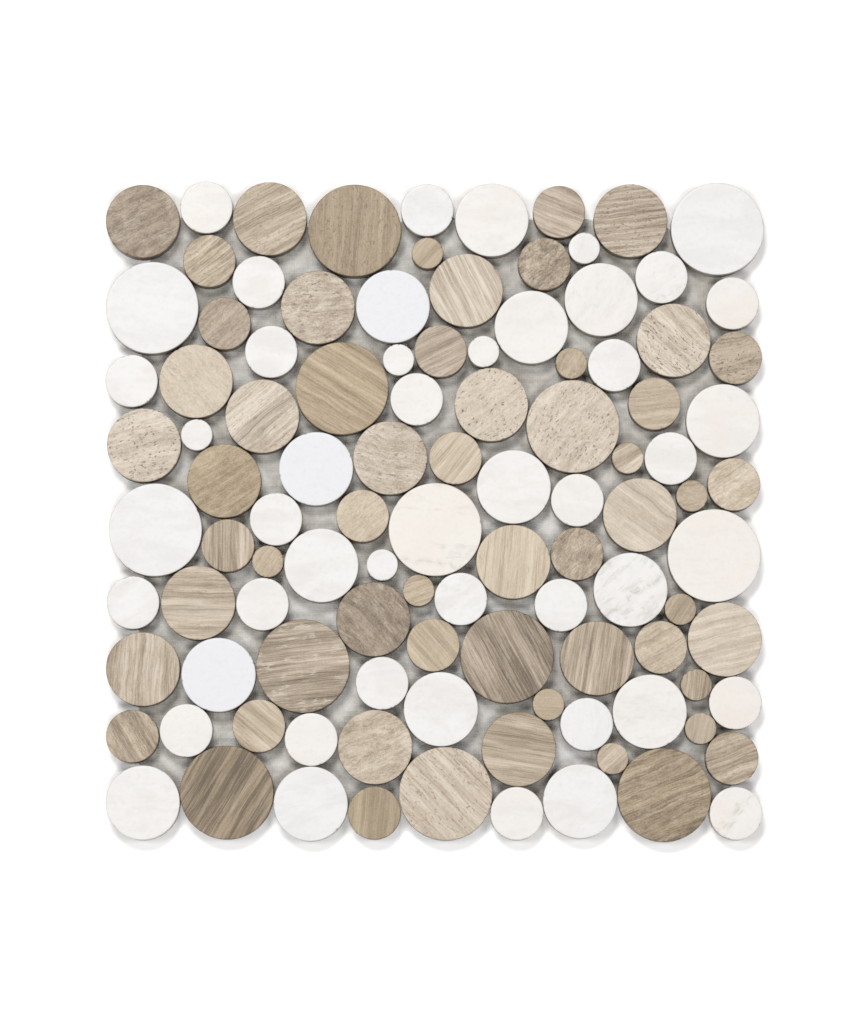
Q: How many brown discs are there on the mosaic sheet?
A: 58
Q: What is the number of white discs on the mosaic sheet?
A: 48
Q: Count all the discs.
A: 106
